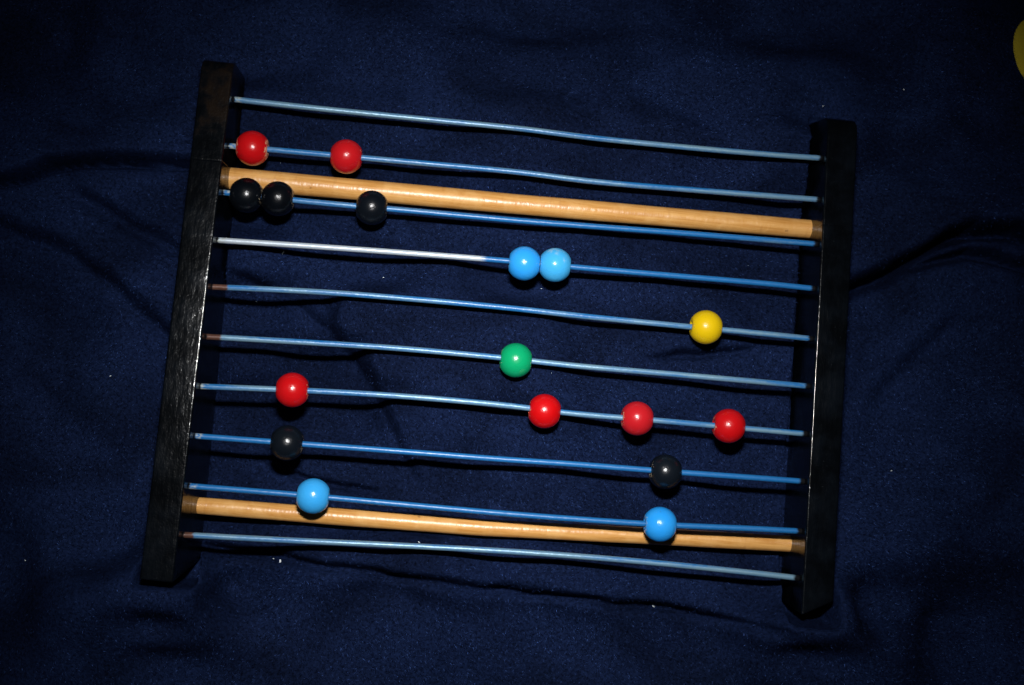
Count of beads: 17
